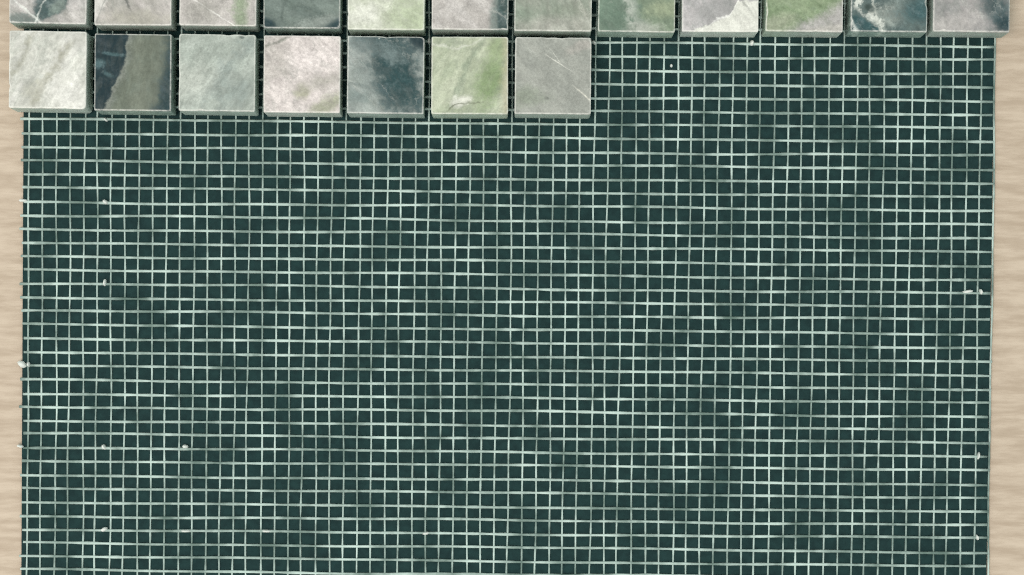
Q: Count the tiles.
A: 19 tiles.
